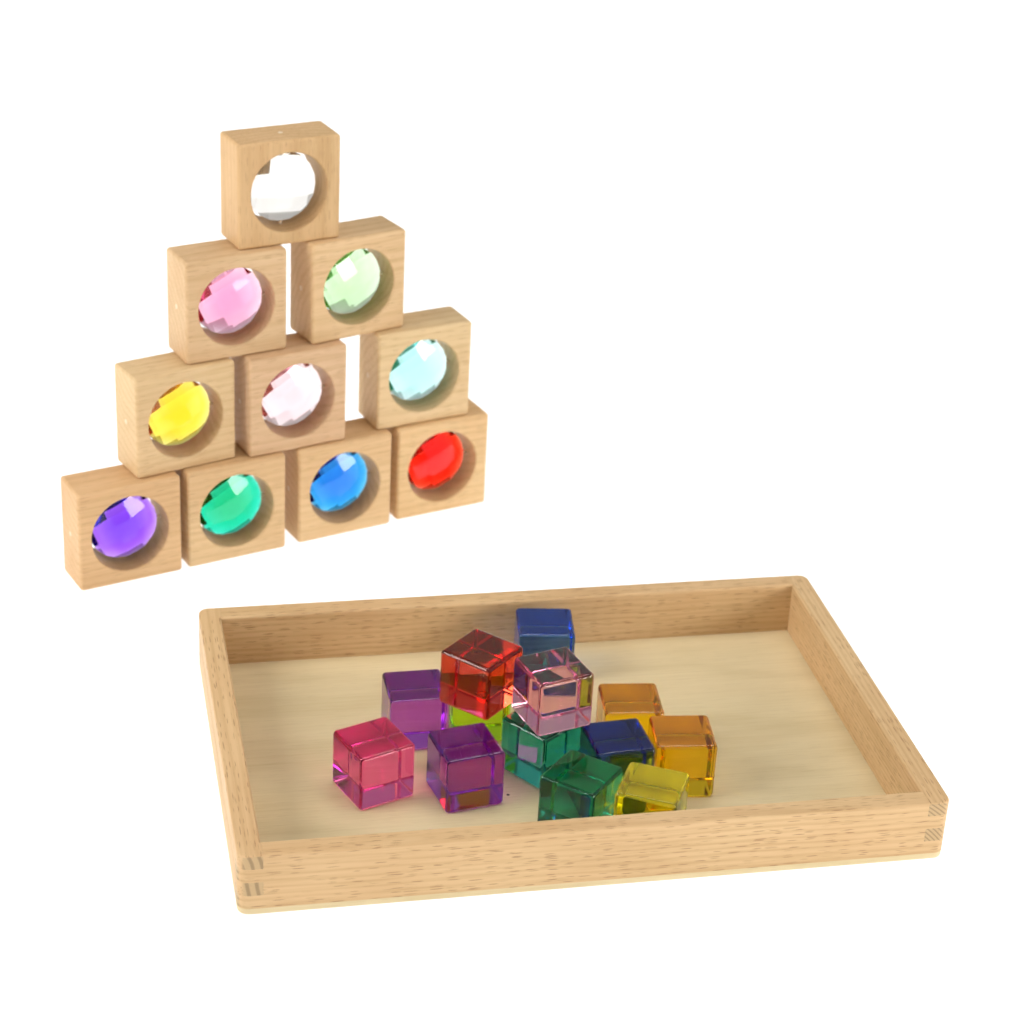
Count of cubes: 13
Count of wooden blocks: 10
